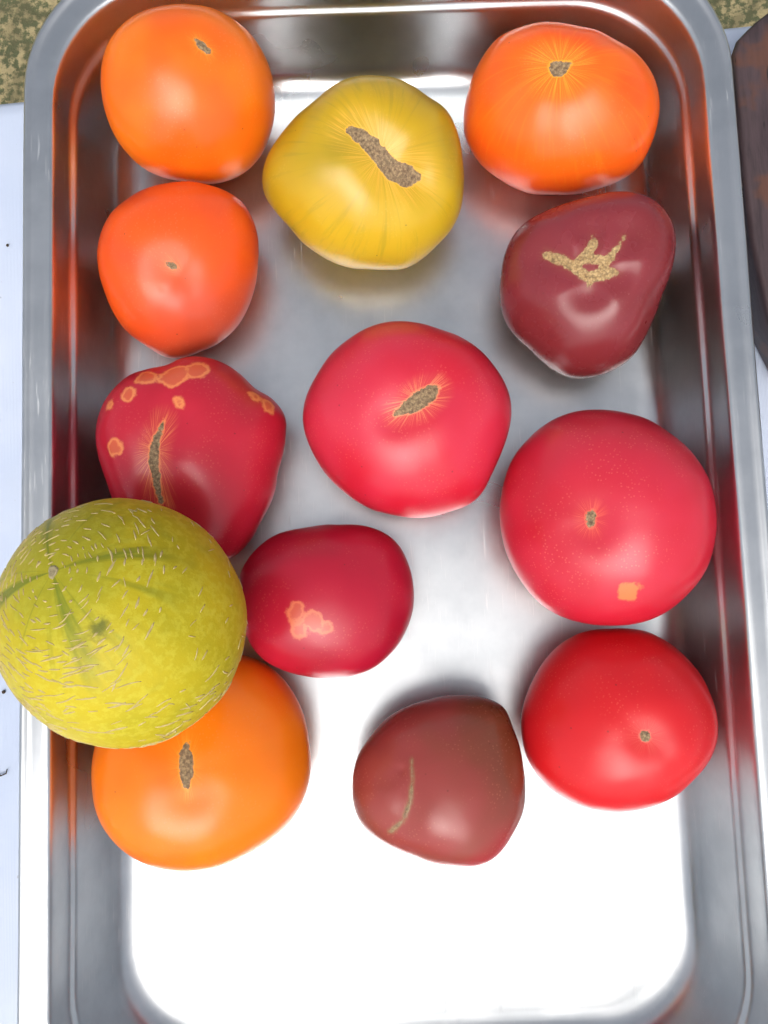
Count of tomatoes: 12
